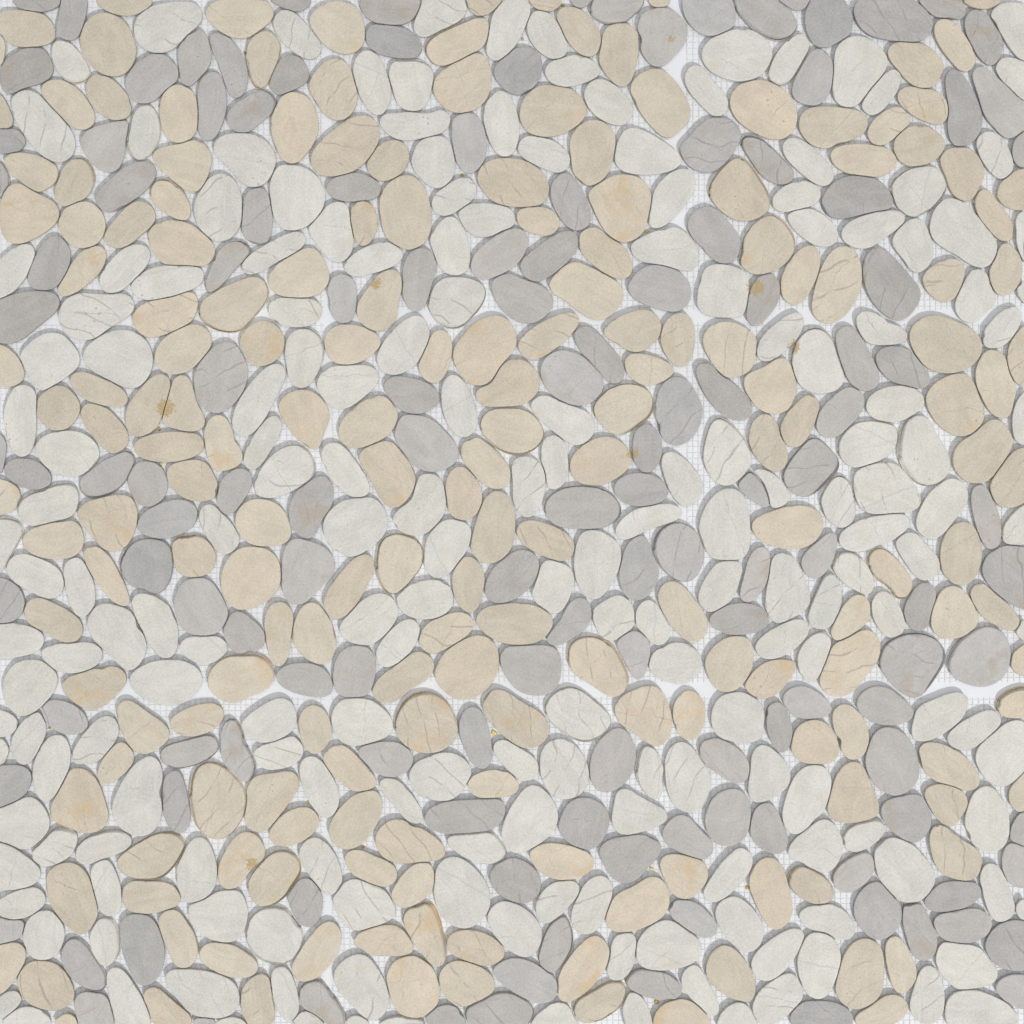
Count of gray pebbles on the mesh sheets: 137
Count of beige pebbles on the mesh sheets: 189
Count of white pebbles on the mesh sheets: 192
